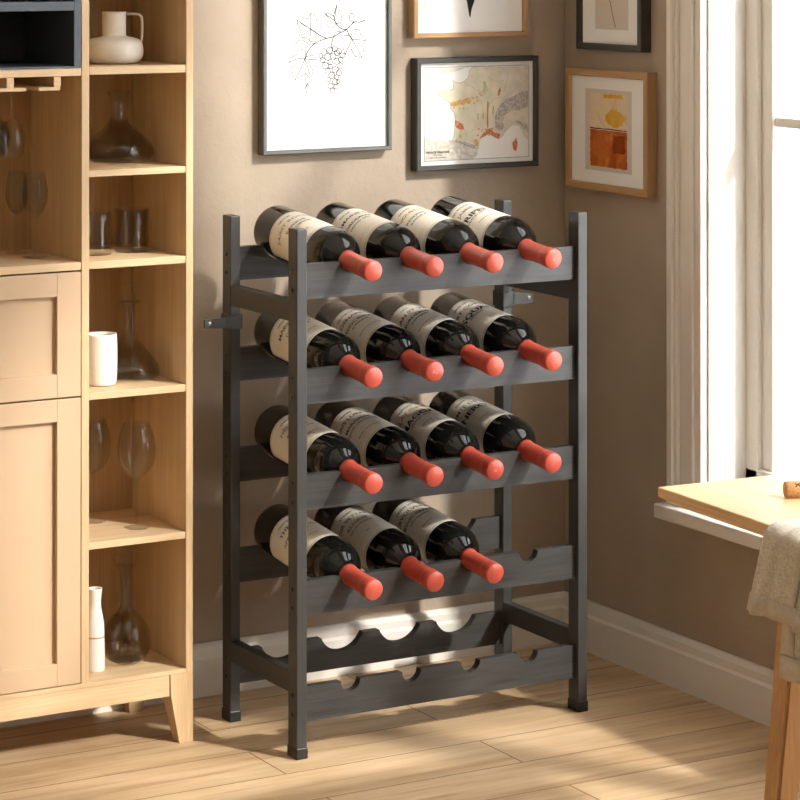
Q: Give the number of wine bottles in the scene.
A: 15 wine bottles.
